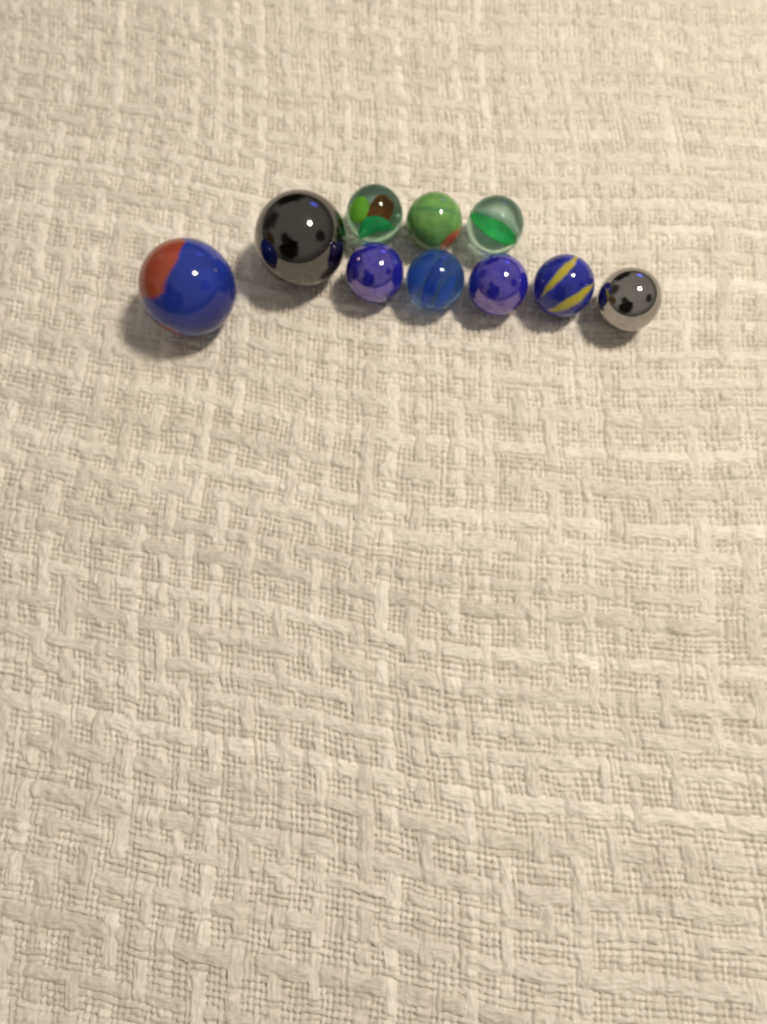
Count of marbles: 10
